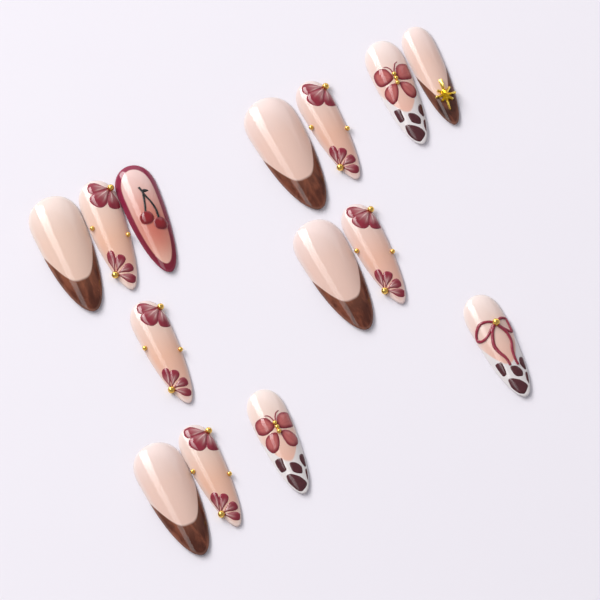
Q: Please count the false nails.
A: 14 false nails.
